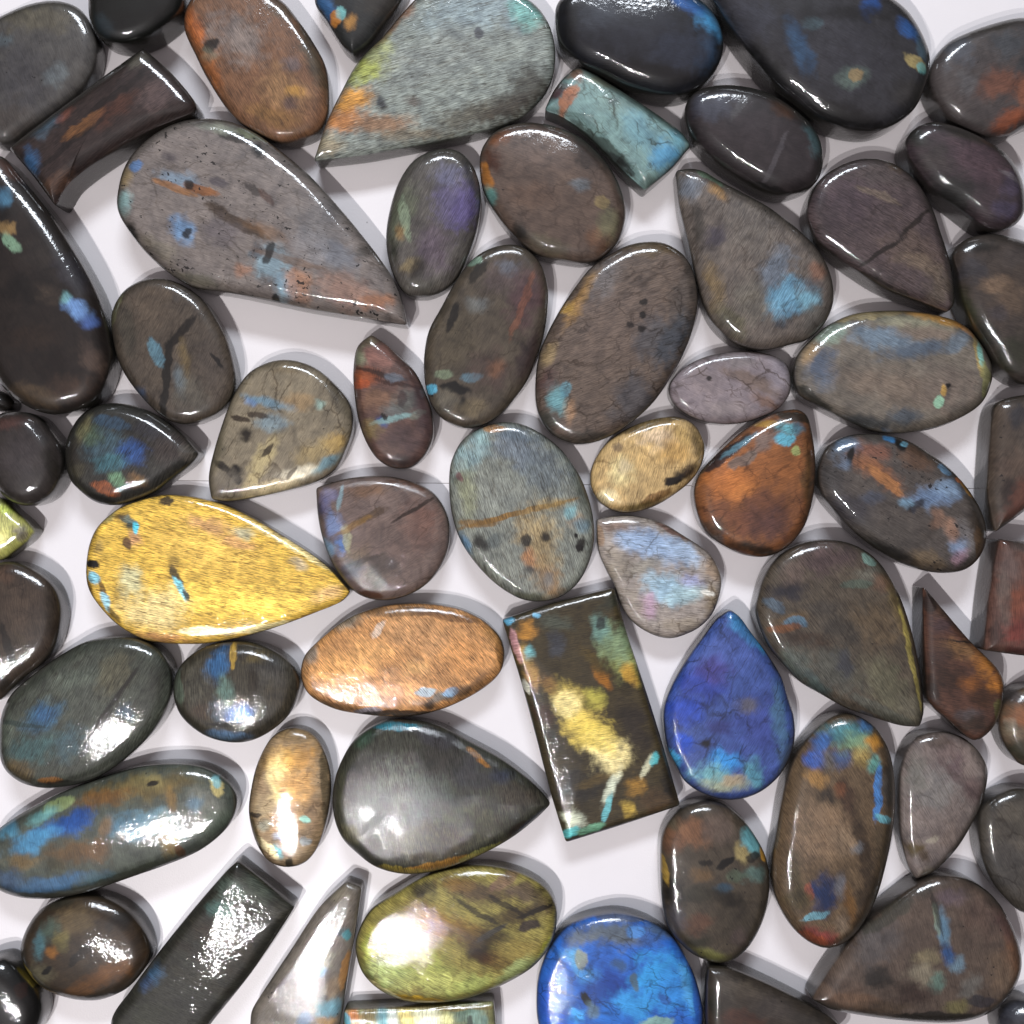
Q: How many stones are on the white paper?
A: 65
